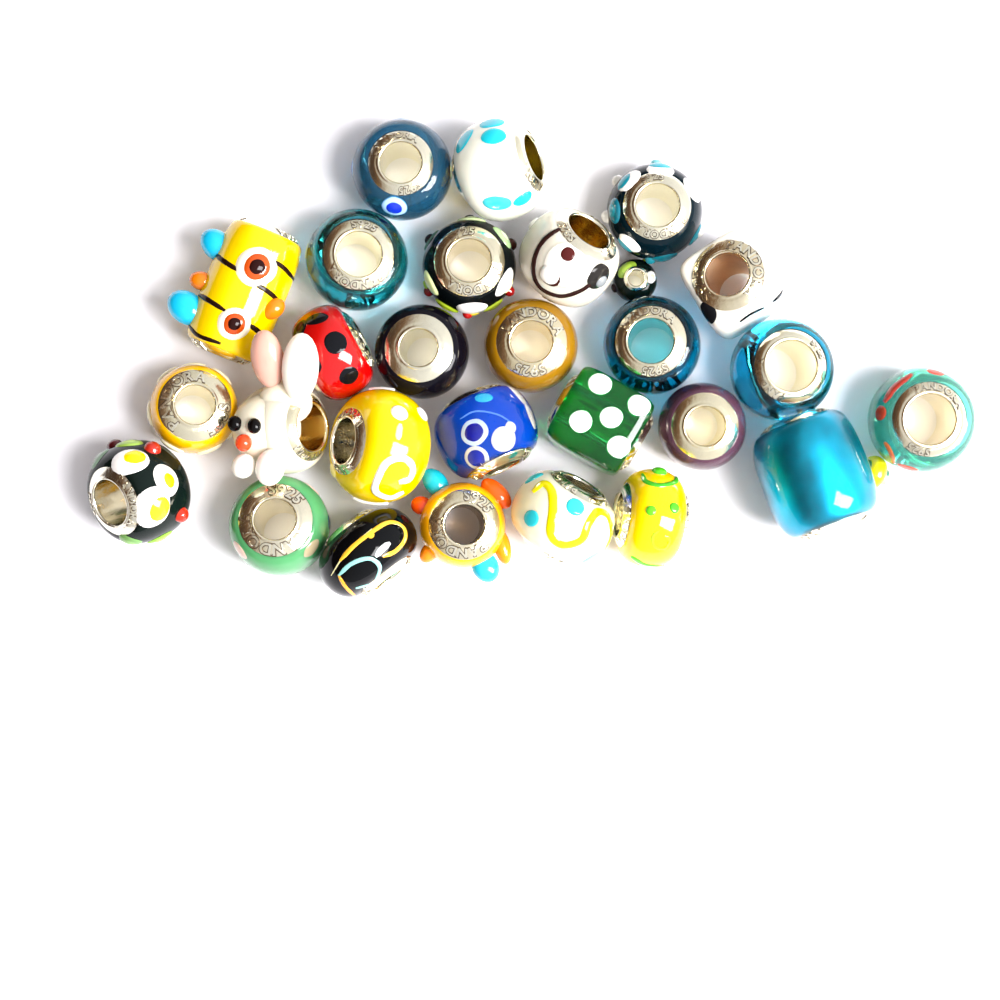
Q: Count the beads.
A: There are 29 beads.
